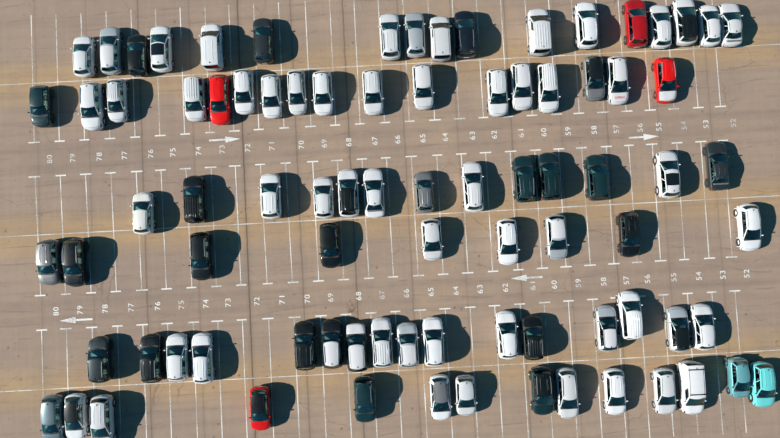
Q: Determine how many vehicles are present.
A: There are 86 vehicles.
